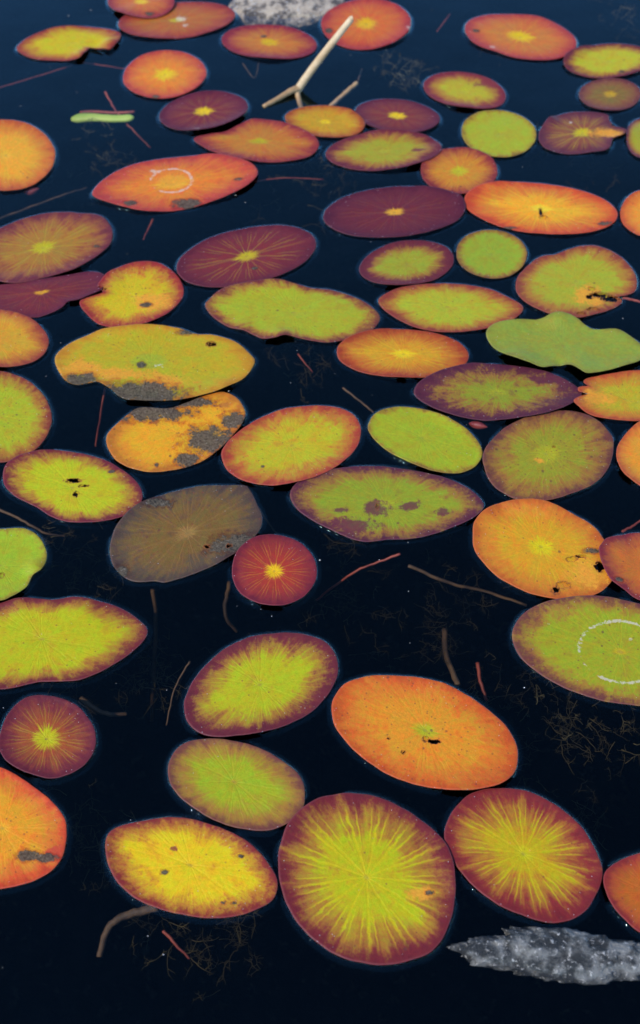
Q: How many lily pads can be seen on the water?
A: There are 63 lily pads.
